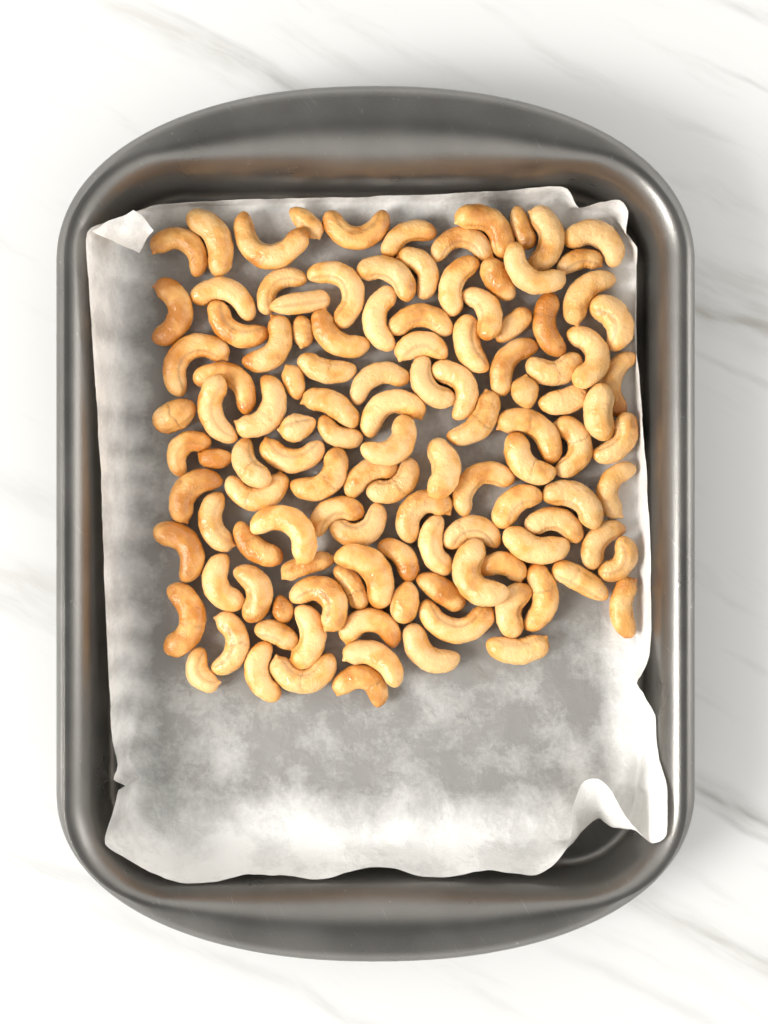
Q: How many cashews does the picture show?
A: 118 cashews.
